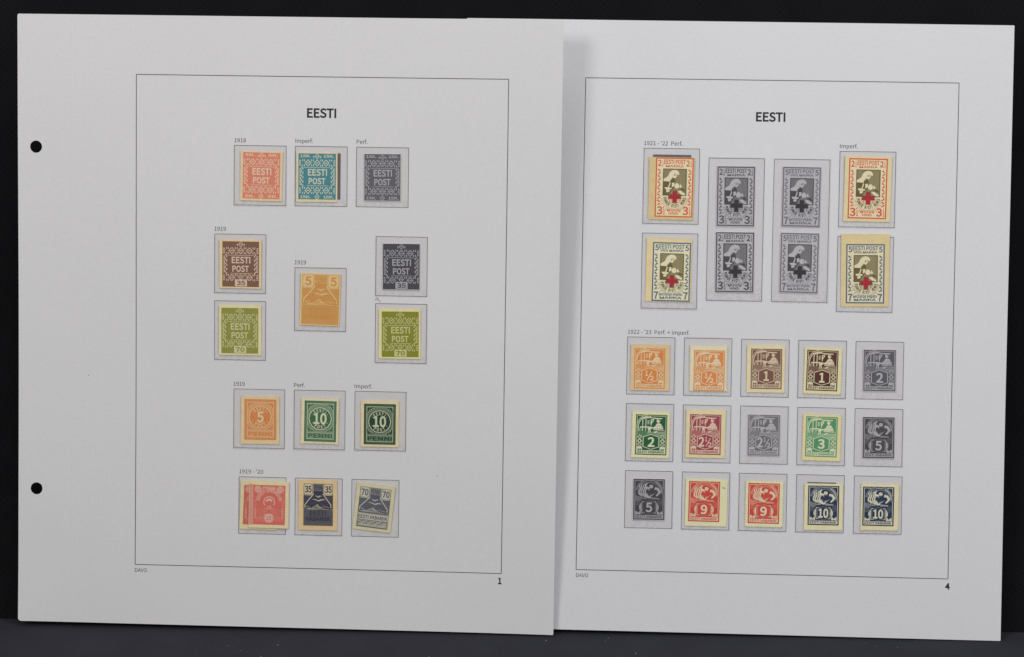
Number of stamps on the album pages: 38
